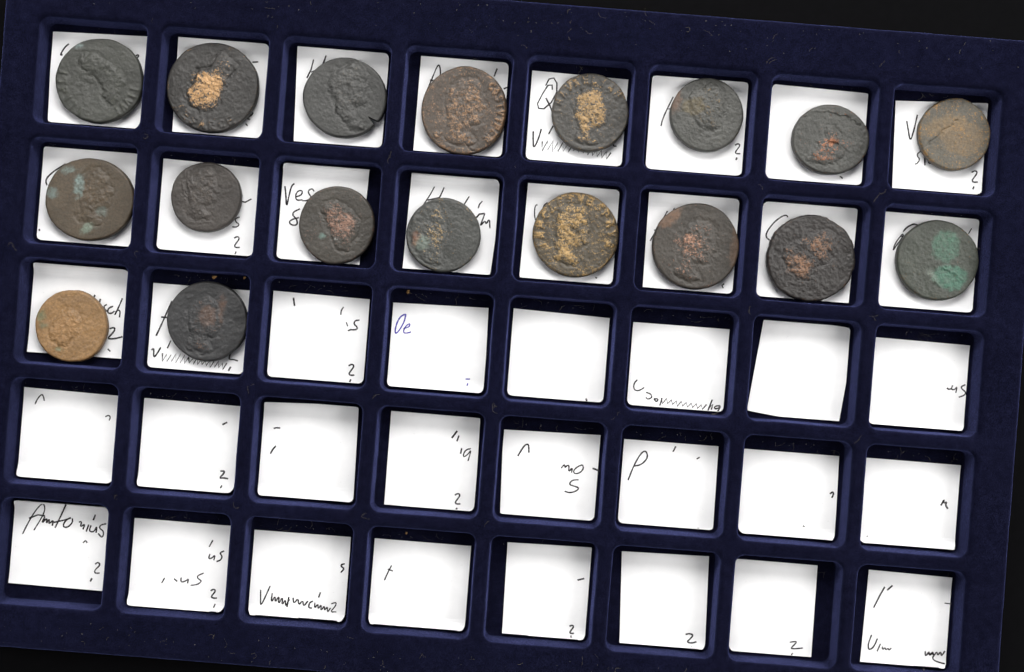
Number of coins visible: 18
